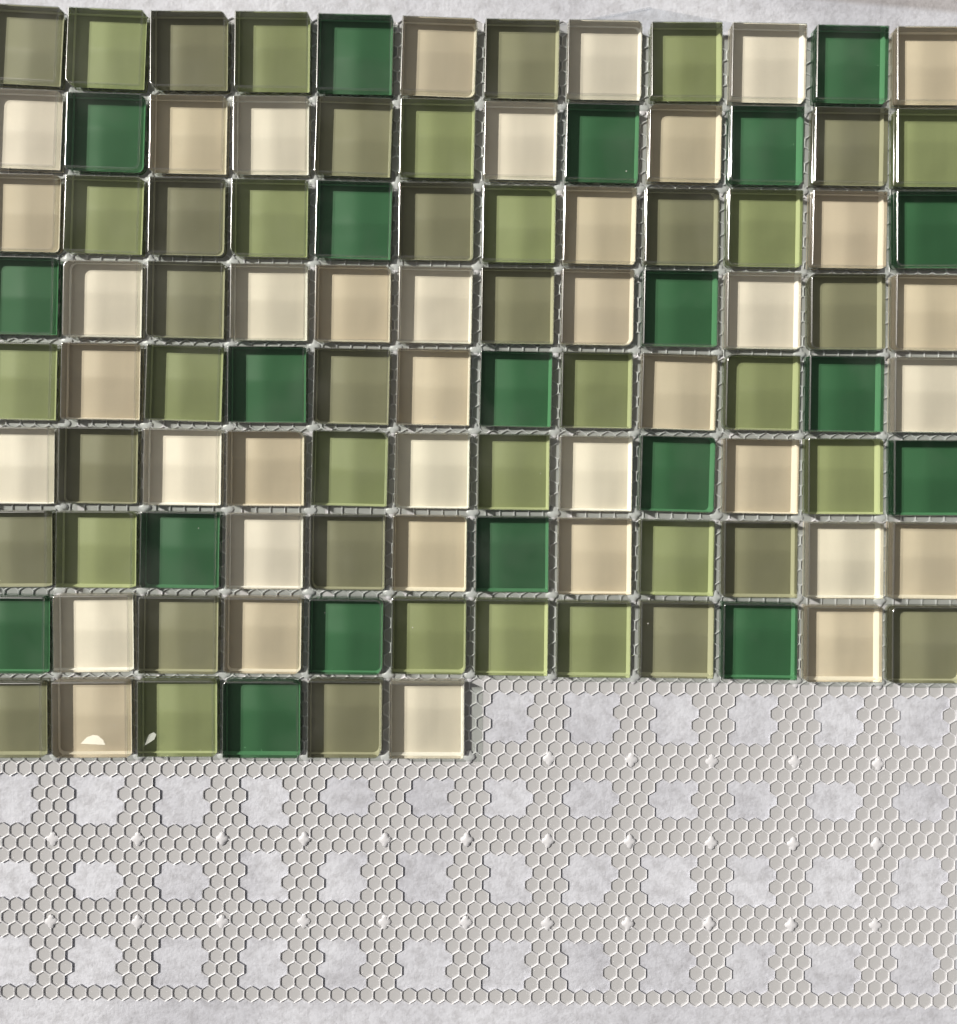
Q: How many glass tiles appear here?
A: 102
